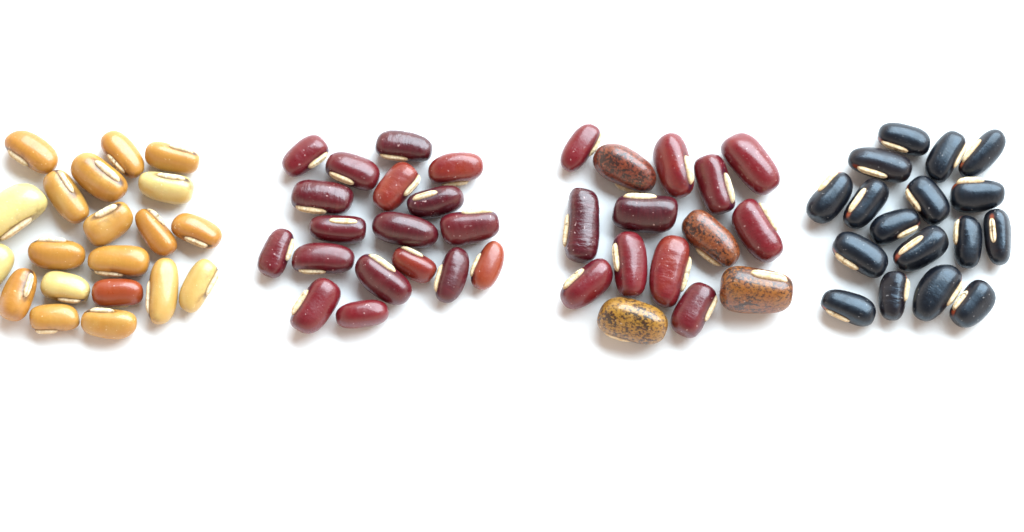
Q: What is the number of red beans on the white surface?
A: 30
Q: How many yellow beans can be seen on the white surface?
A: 19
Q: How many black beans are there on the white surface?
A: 17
